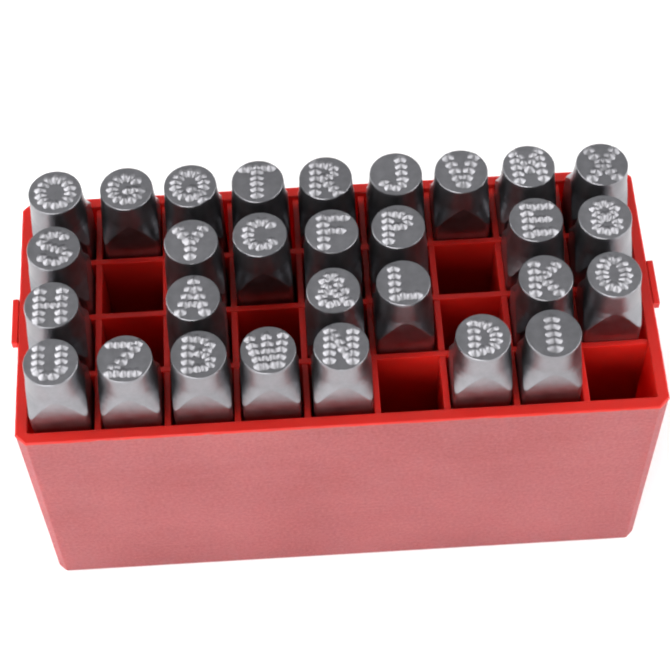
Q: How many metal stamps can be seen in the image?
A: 29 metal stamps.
